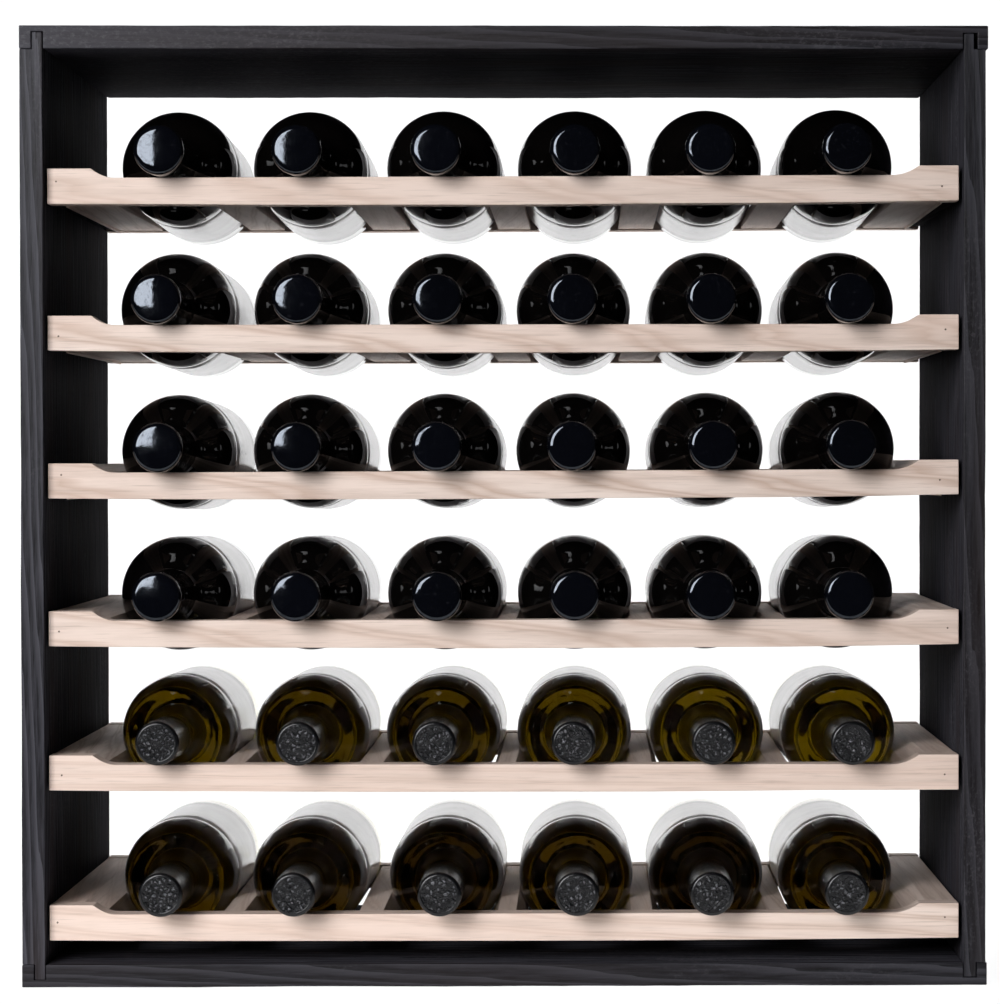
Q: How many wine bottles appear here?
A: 36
